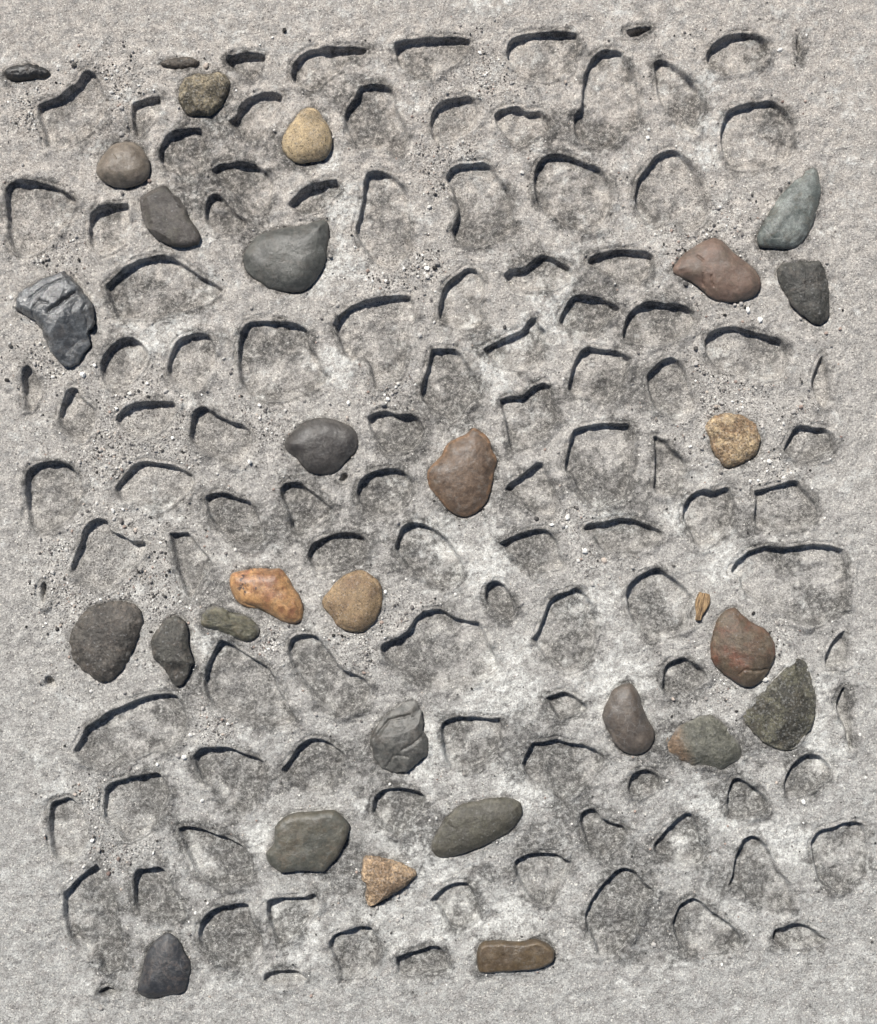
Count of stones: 29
